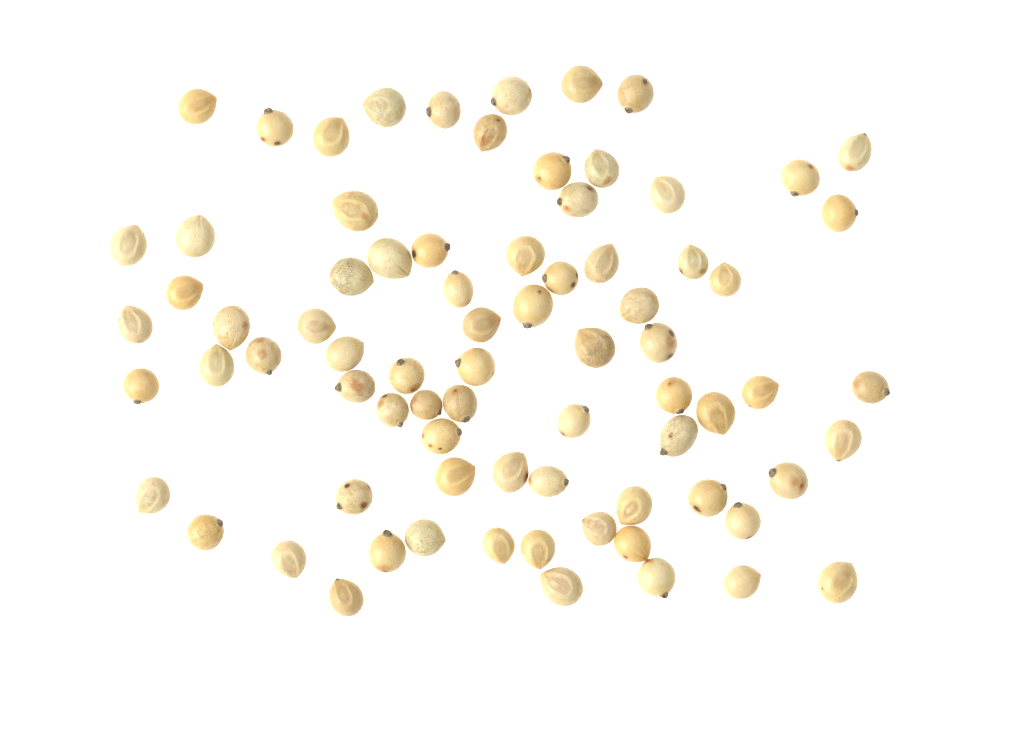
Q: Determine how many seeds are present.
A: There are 77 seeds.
